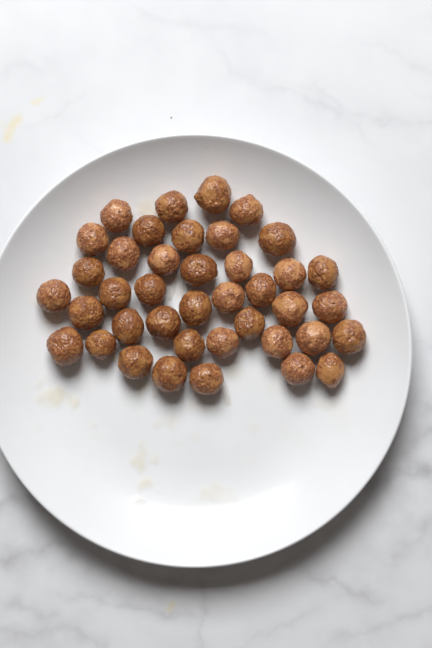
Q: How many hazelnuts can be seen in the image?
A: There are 40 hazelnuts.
